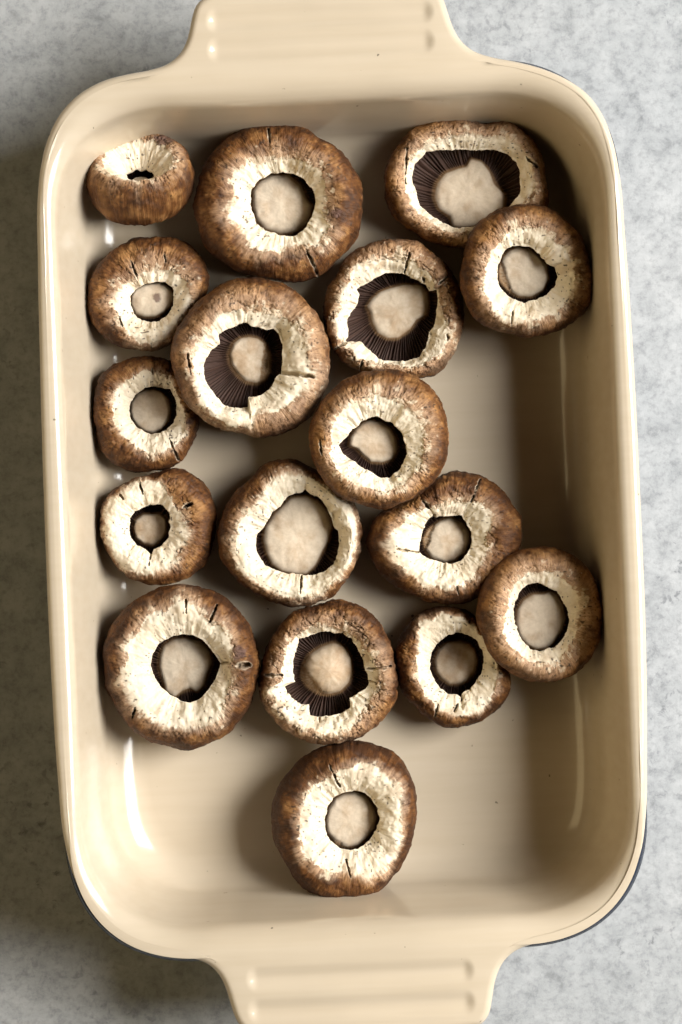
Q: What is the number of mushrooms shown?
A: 17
